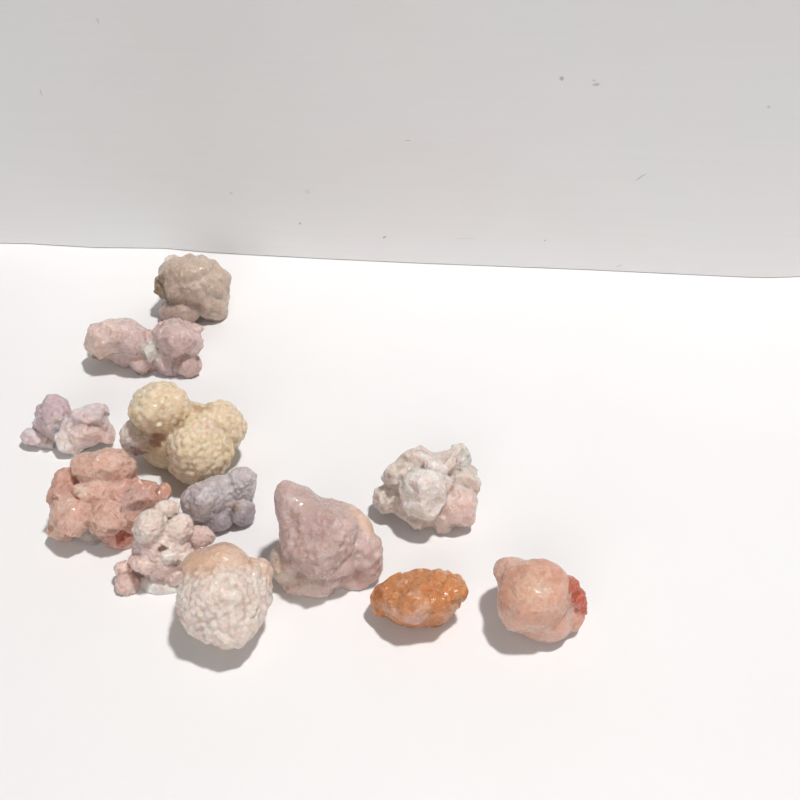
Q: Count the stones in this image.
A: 12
